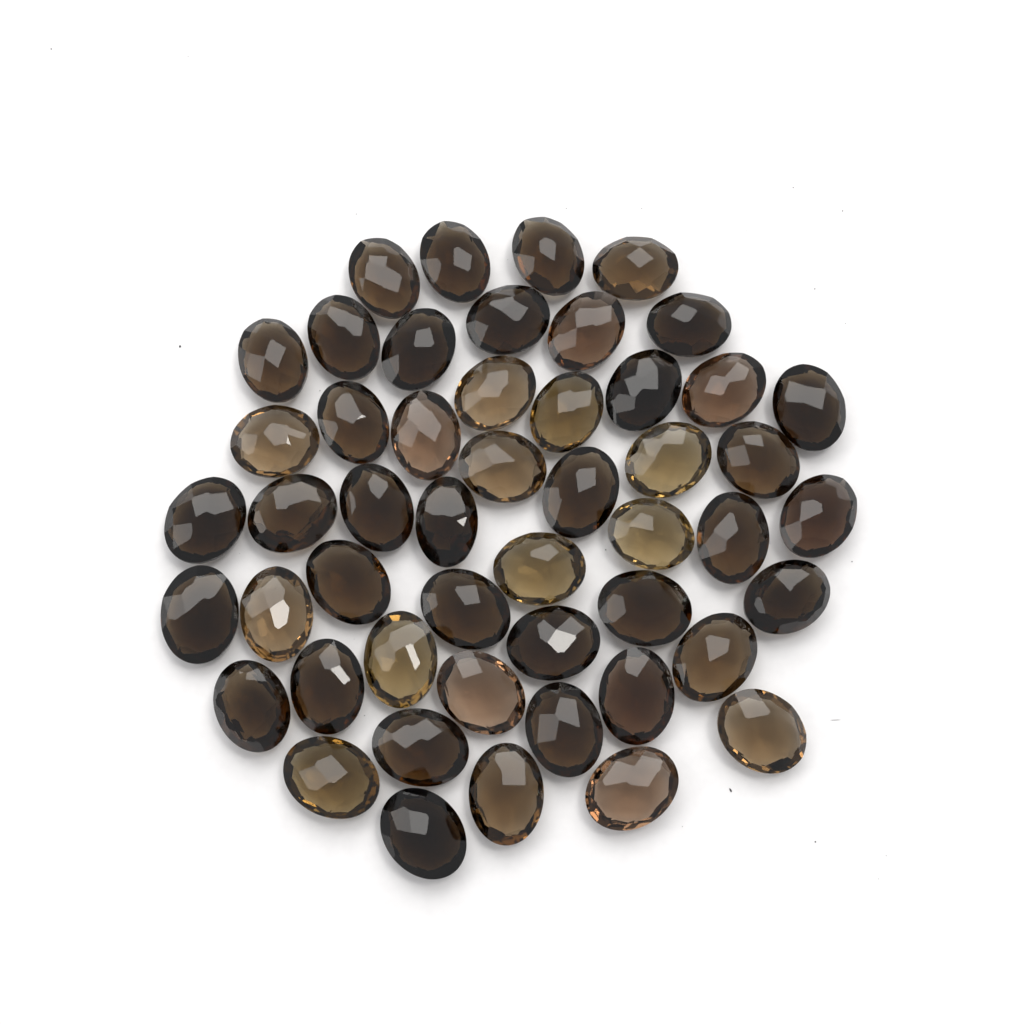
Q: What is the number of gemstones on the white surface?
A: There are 50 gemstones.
